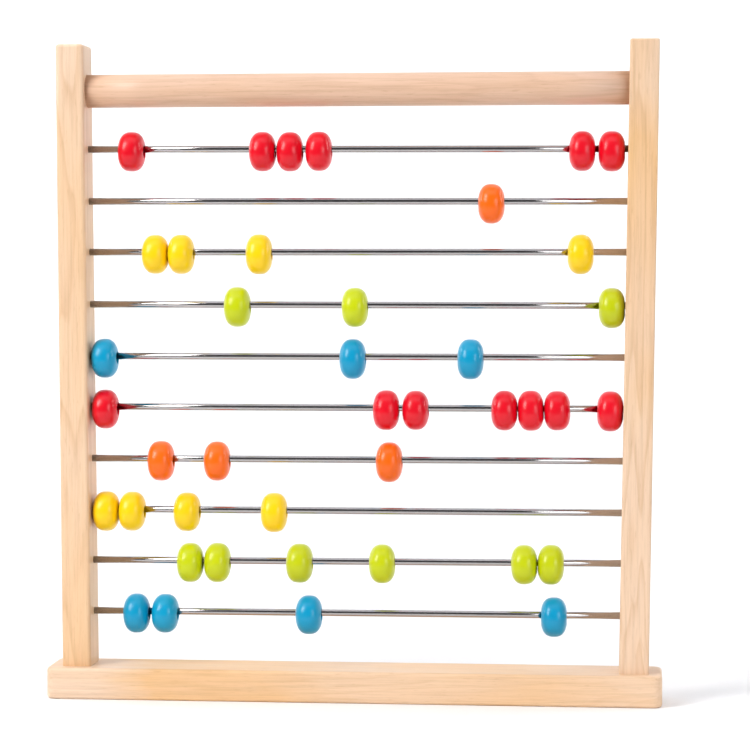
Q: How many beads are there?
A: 41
